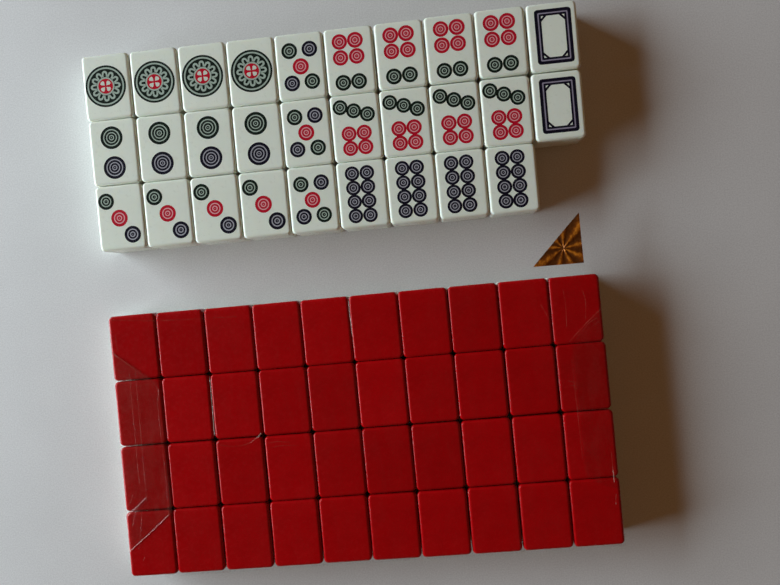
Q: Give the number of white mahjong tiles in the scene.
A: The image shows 29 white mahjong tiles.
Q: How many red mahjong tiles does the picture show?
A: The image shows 40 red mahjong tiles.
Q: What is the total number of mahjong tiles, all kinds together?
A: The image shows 69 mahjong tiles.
